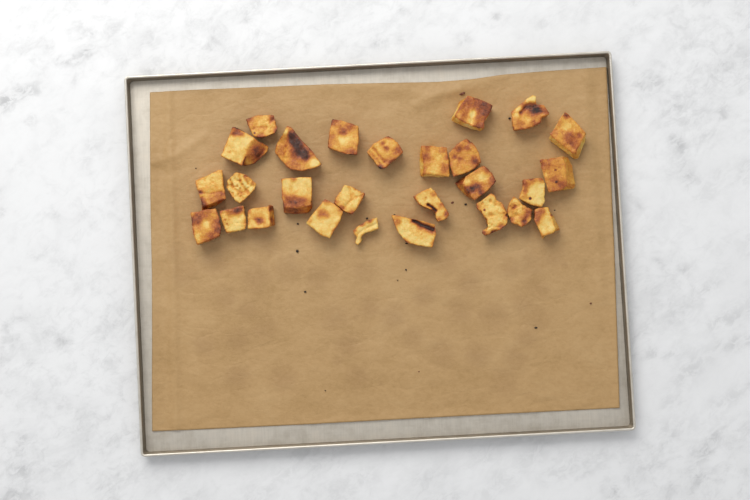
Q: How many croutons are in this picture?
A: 27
